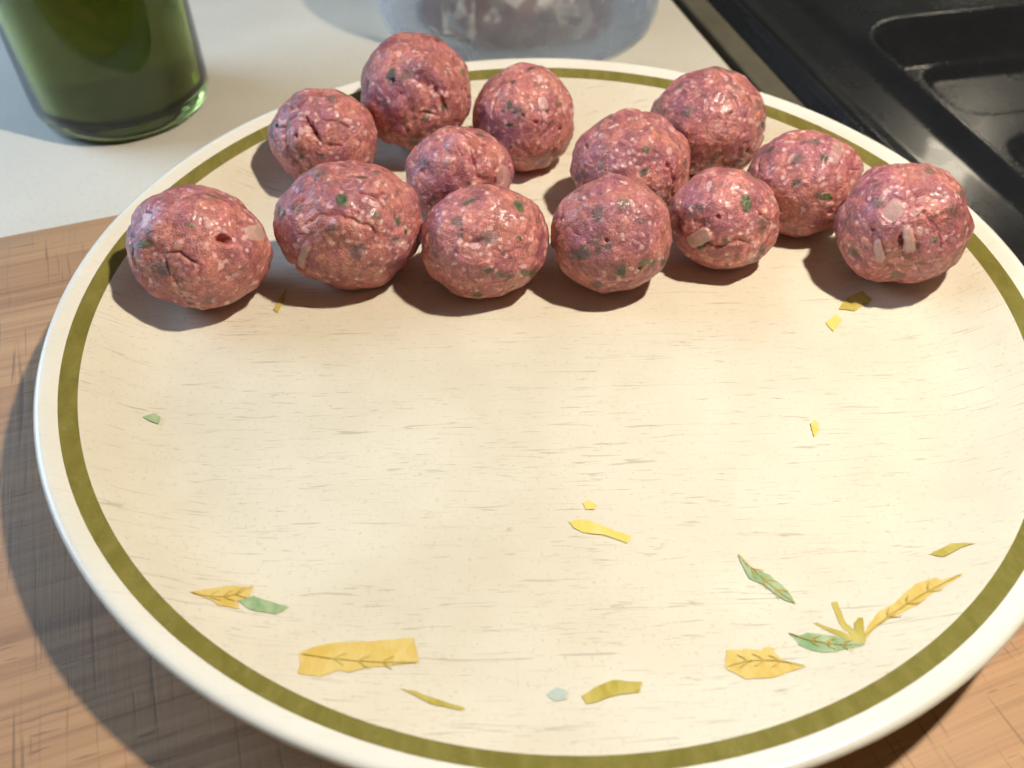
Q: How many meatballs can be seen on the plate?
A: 13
